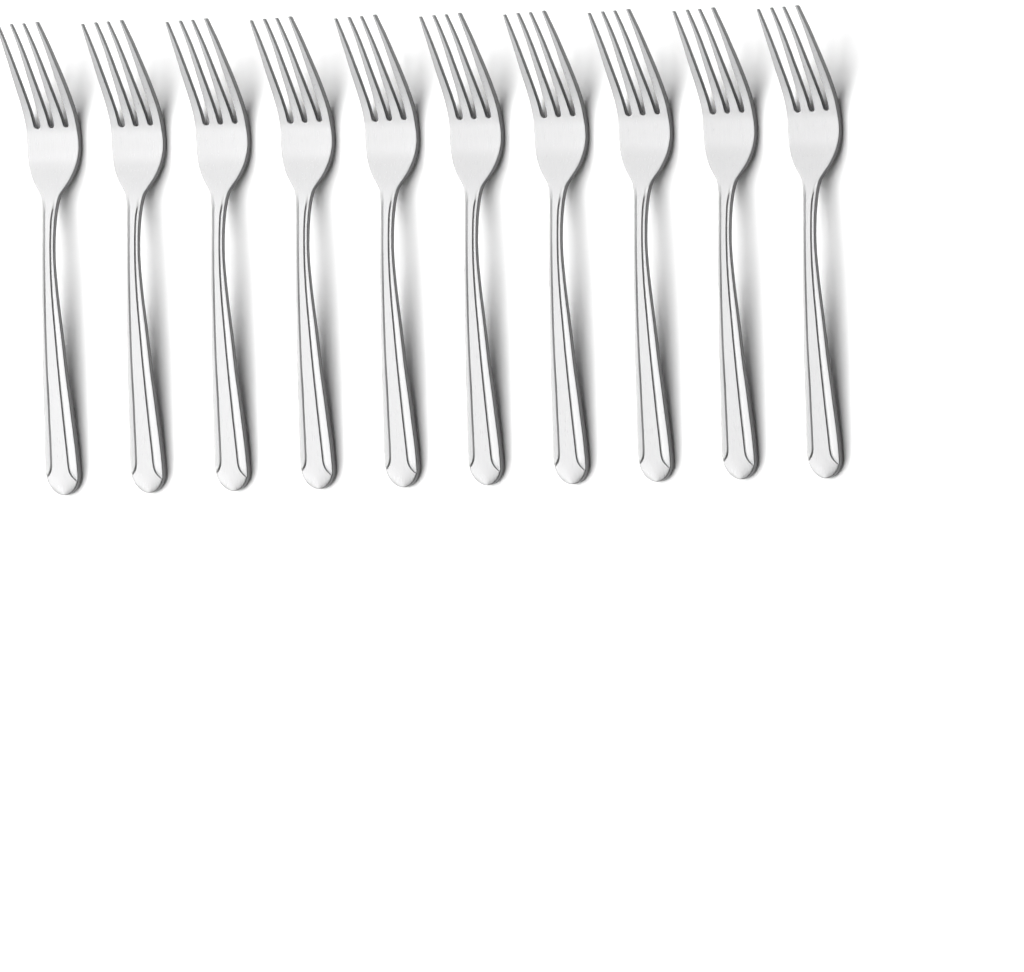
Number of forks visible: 10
